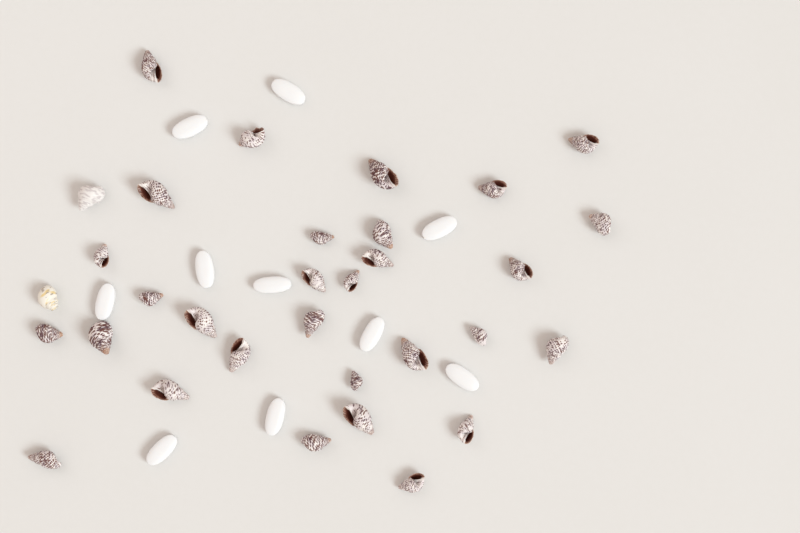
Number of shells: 32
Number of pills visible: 10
